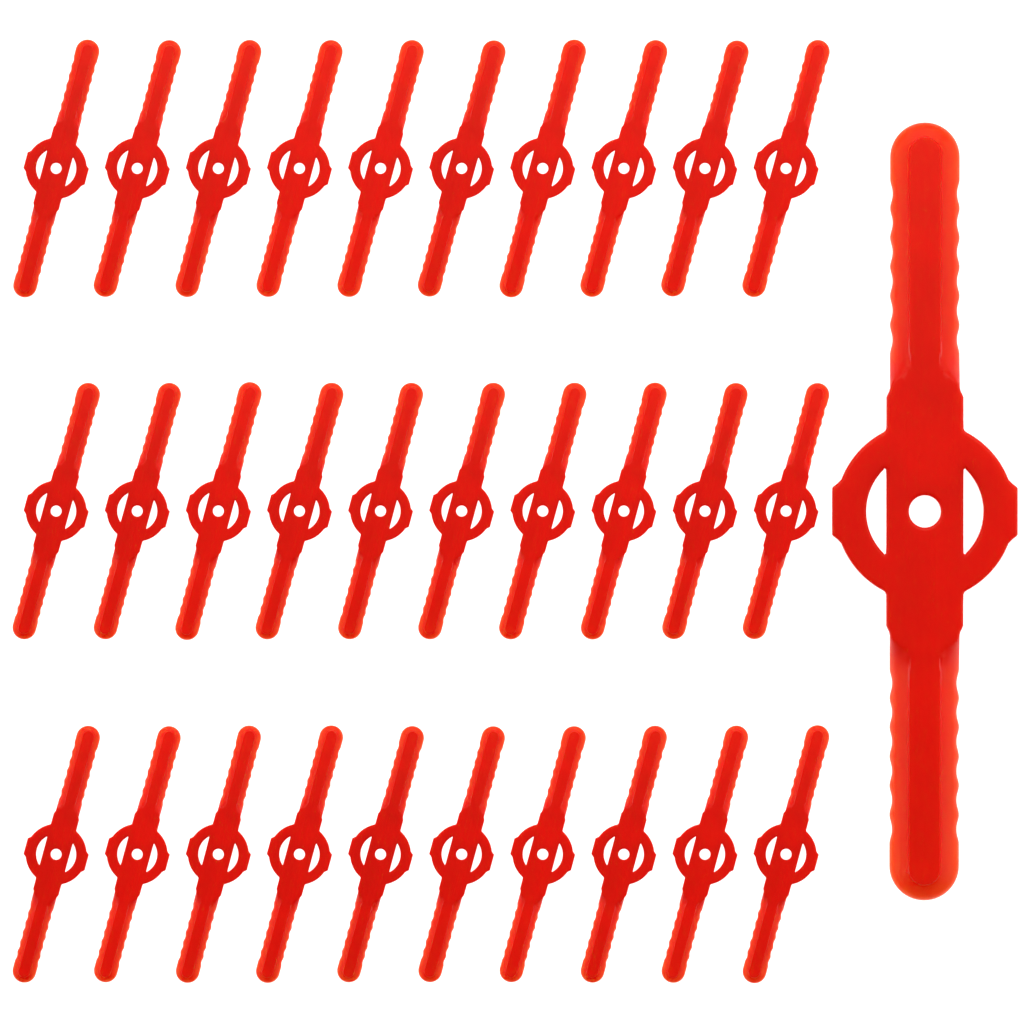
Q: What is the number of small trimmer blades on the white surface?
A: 30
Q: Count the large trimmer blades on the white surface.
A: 1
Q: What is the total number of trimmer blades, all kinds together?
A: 31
